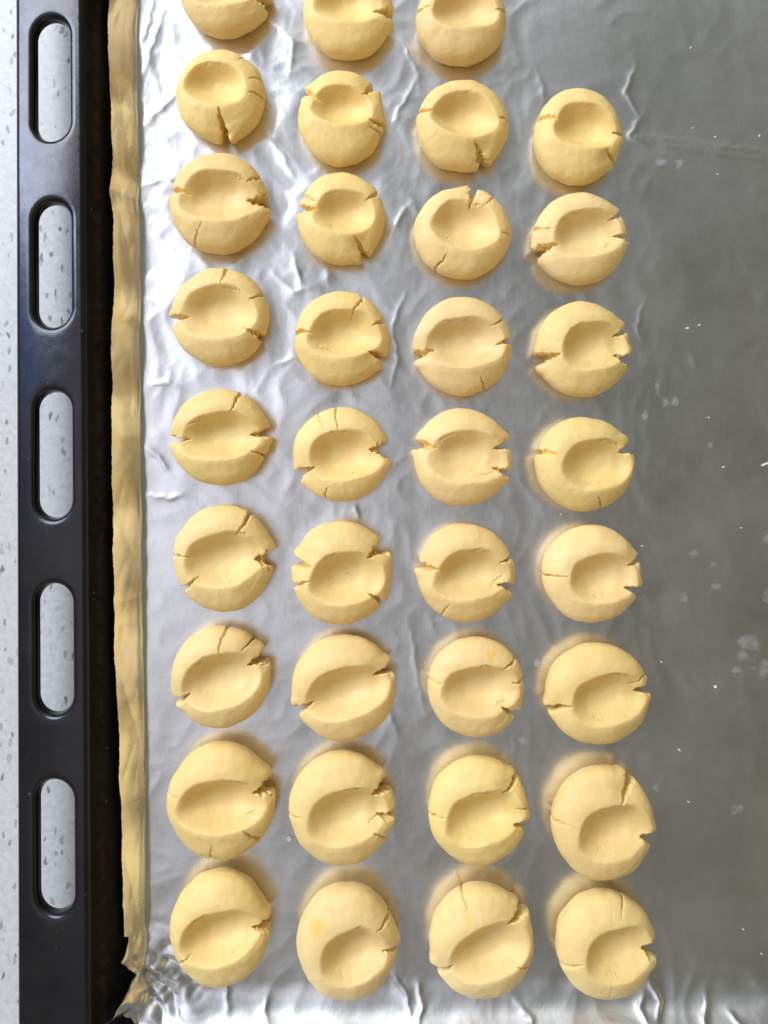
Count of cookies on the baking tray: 35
